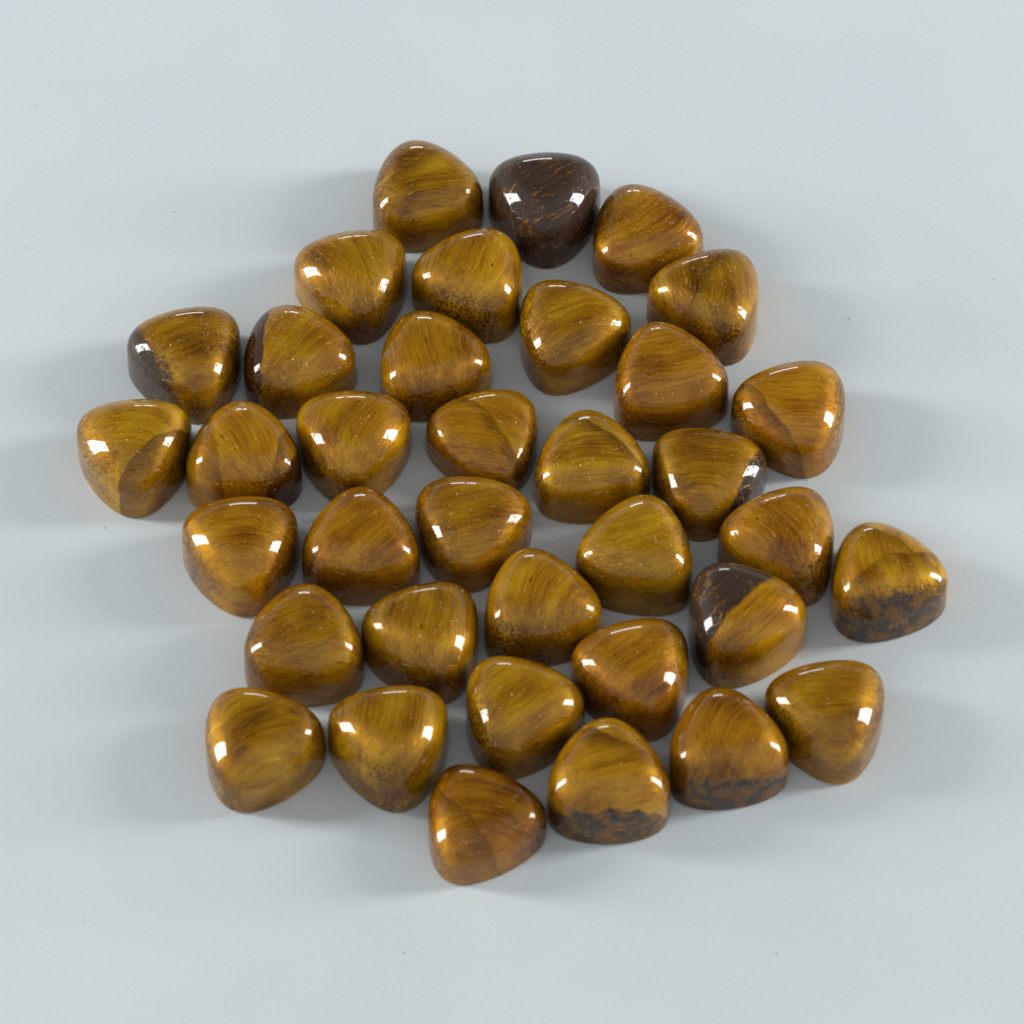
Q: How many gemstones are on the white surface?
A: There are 36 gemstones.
